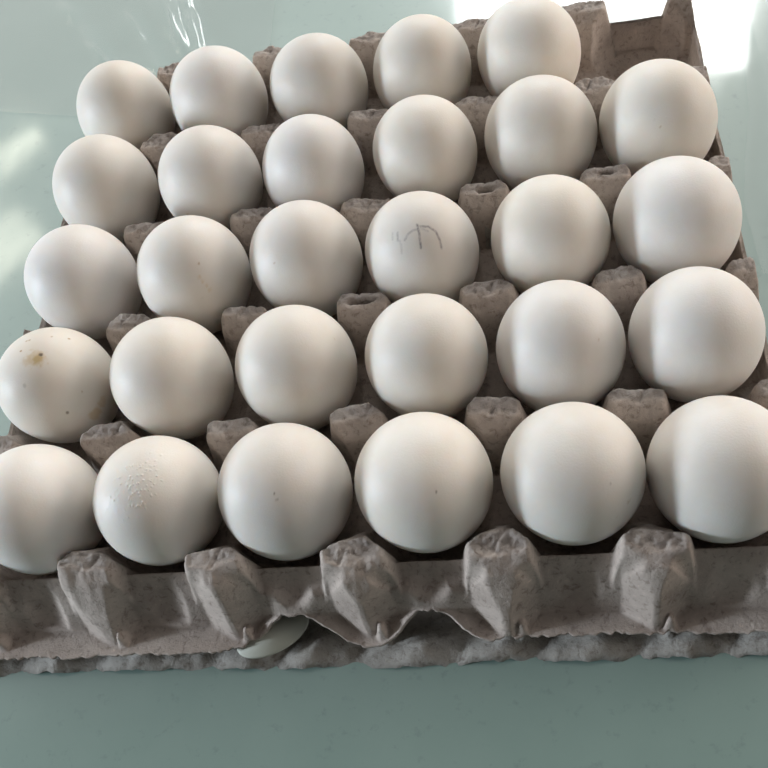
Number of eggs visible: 29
